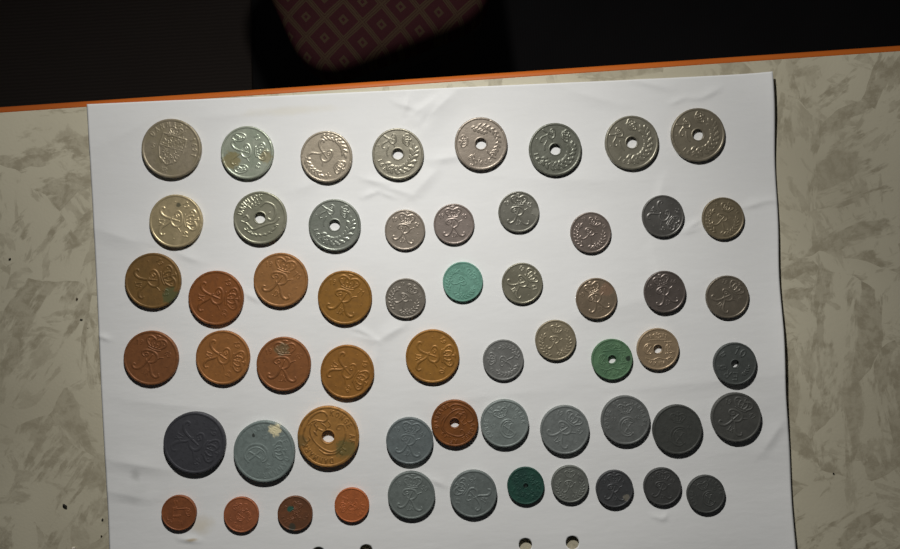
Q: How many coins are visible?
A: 58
